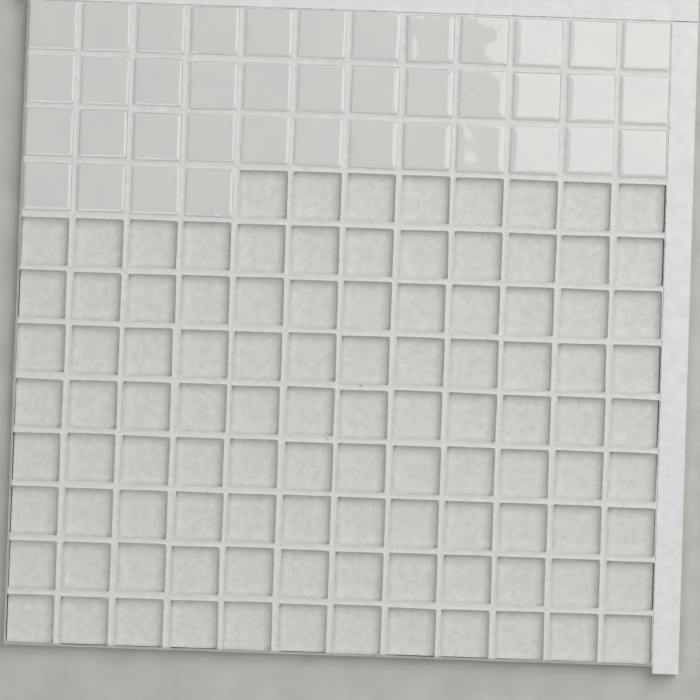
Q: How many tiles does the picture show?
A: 40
